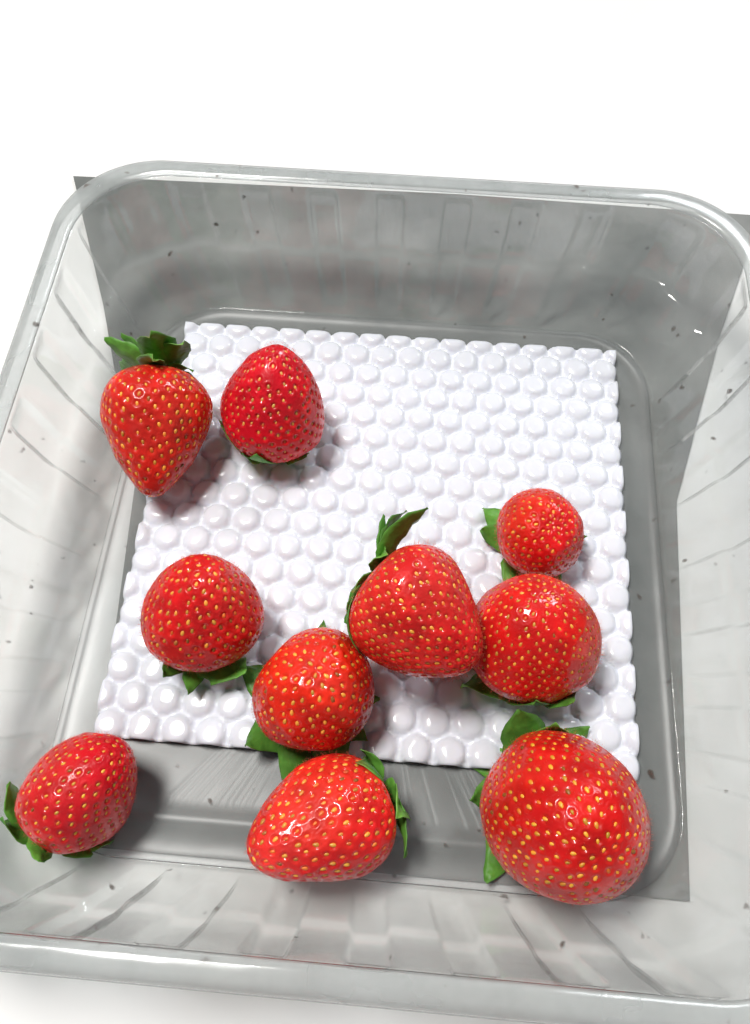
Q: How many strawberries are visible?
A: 10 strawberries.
